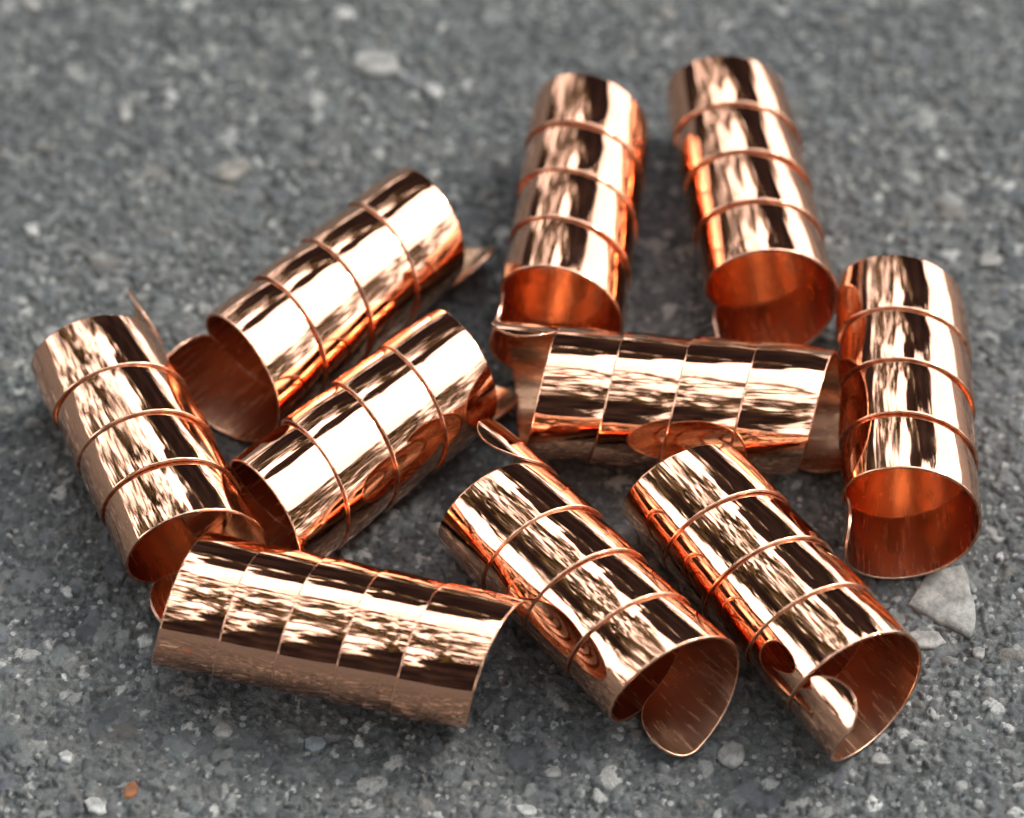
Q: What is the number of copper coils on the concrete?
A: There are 10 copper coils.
